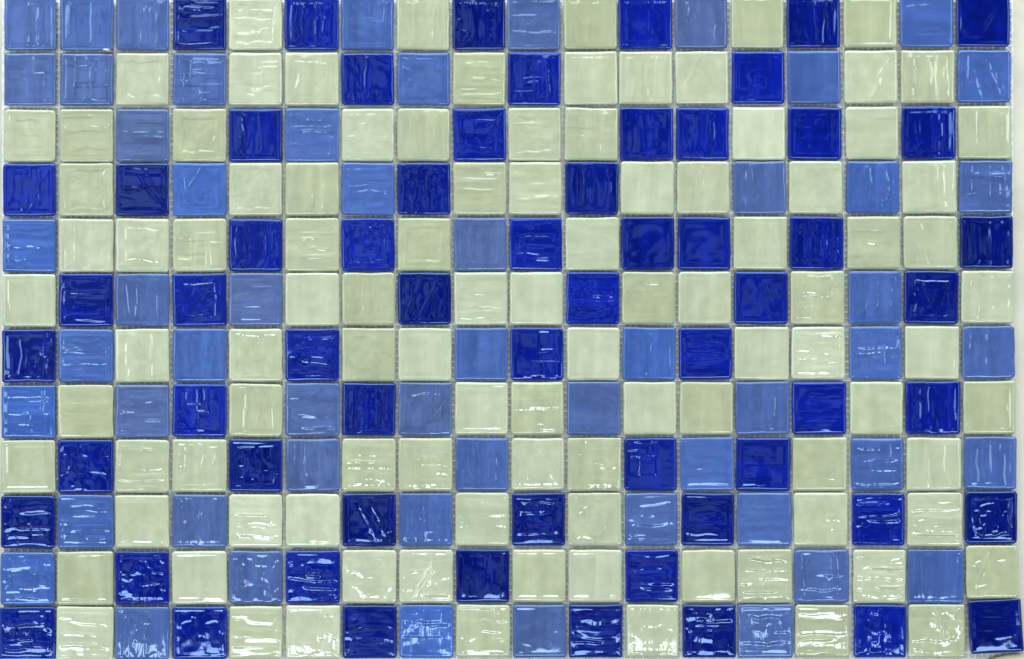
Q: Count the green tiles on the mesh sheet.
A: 100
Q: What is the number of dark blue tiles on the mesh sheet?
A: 61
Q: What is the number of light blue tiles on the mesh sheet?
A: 55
